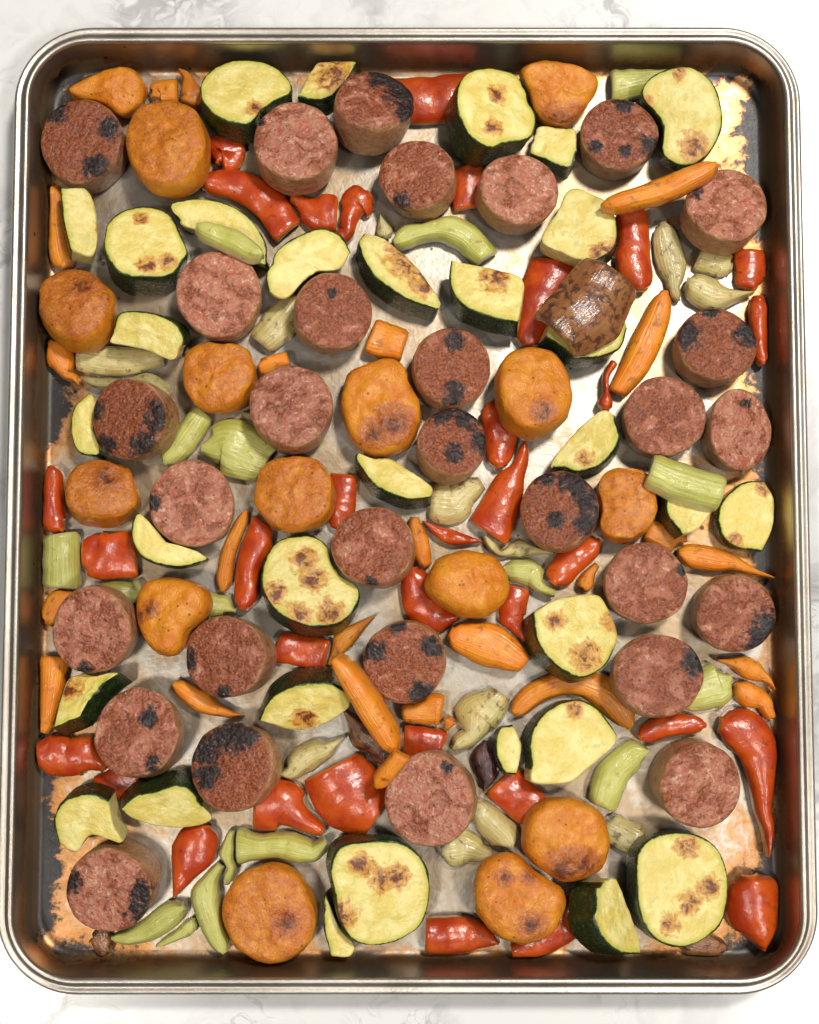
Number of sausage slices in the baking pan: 30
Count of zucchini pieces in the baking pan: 32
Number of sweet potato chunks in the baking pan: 15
